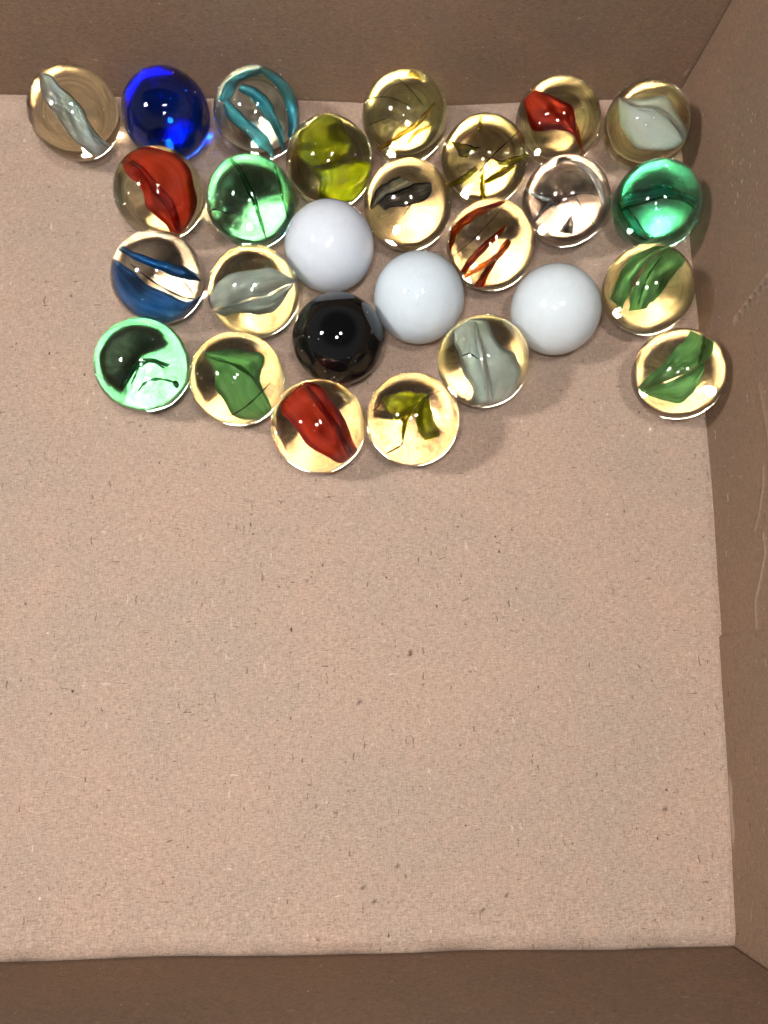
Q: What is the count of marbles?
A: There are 27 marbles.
